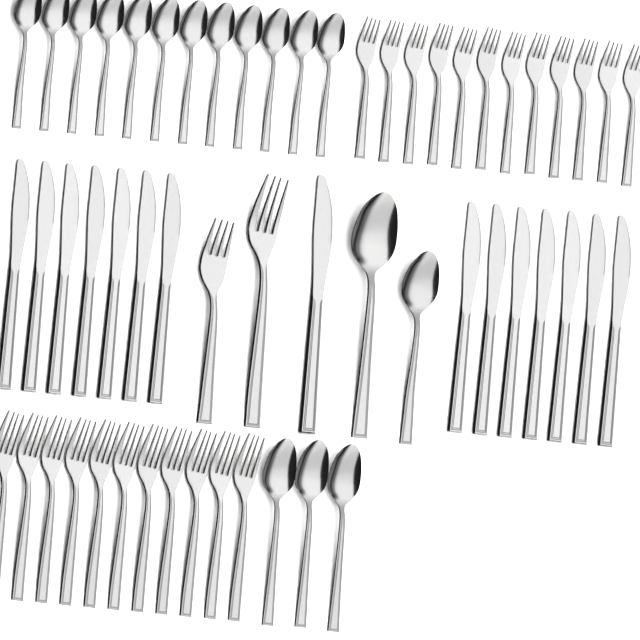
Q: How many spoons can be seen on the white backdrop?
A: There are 17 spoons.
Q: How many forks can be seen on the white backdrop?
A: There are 25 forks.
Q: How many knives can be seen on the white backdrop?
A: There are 15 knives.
